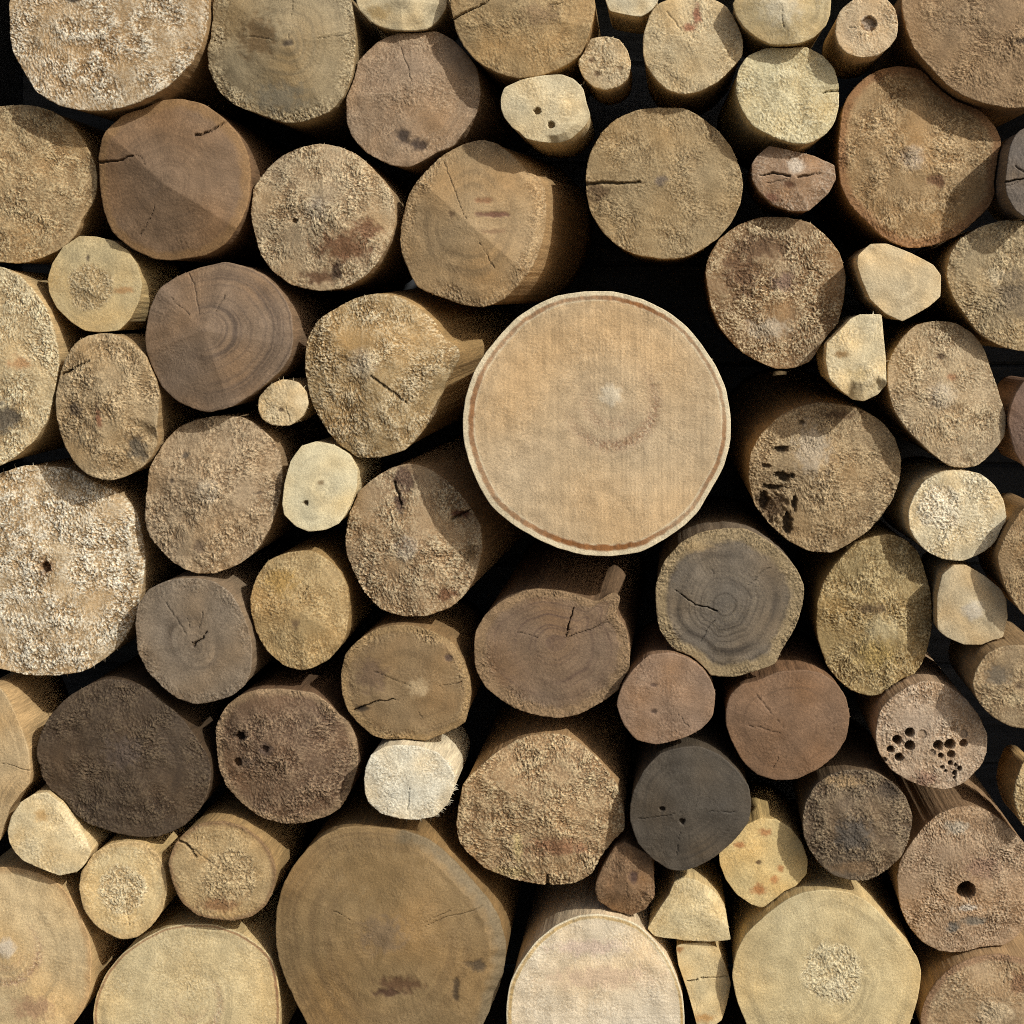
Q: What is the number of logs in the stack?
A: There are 74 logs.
